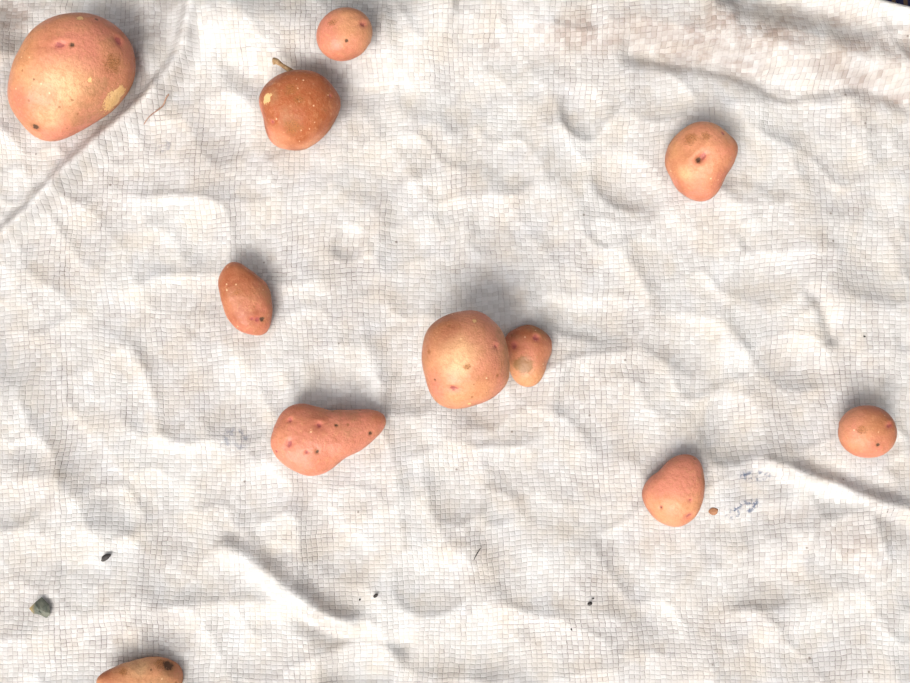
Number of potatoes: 11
